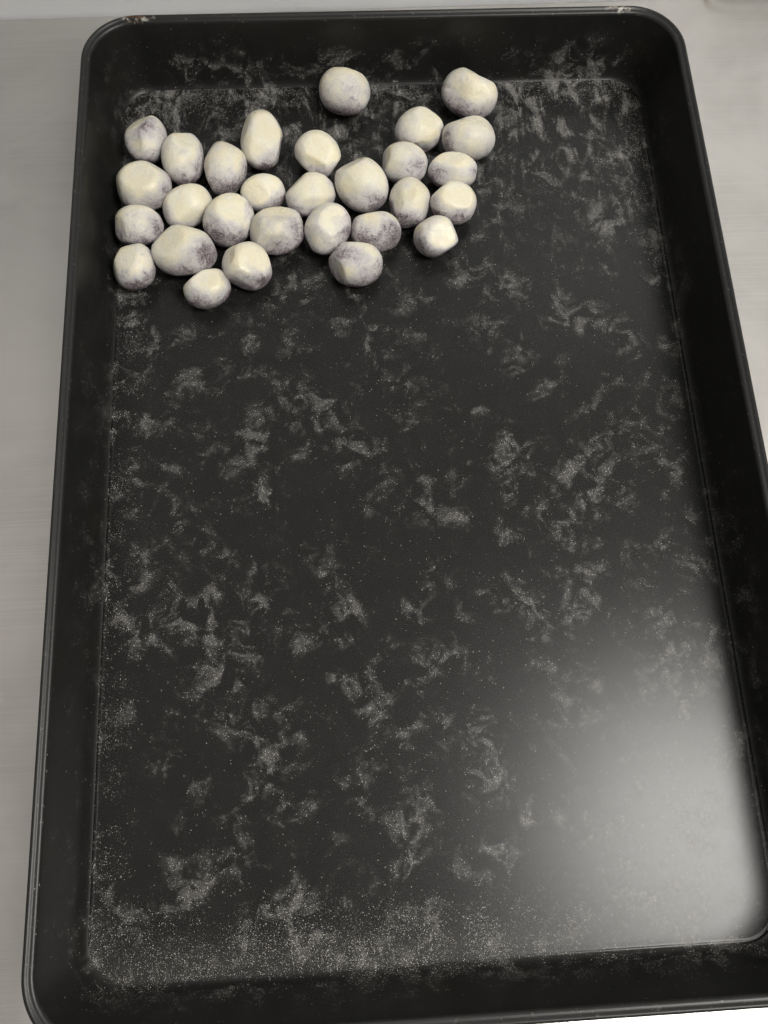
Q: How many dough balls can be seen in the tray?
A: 29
